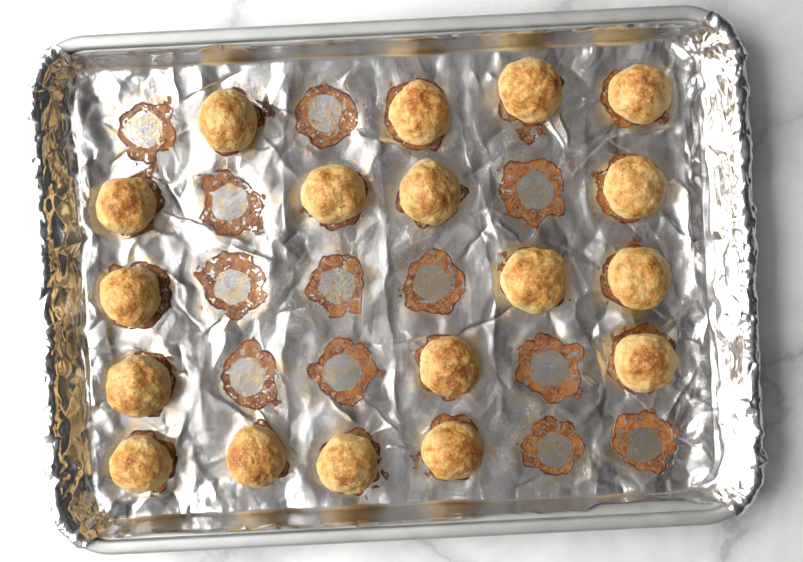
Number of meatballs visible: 18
